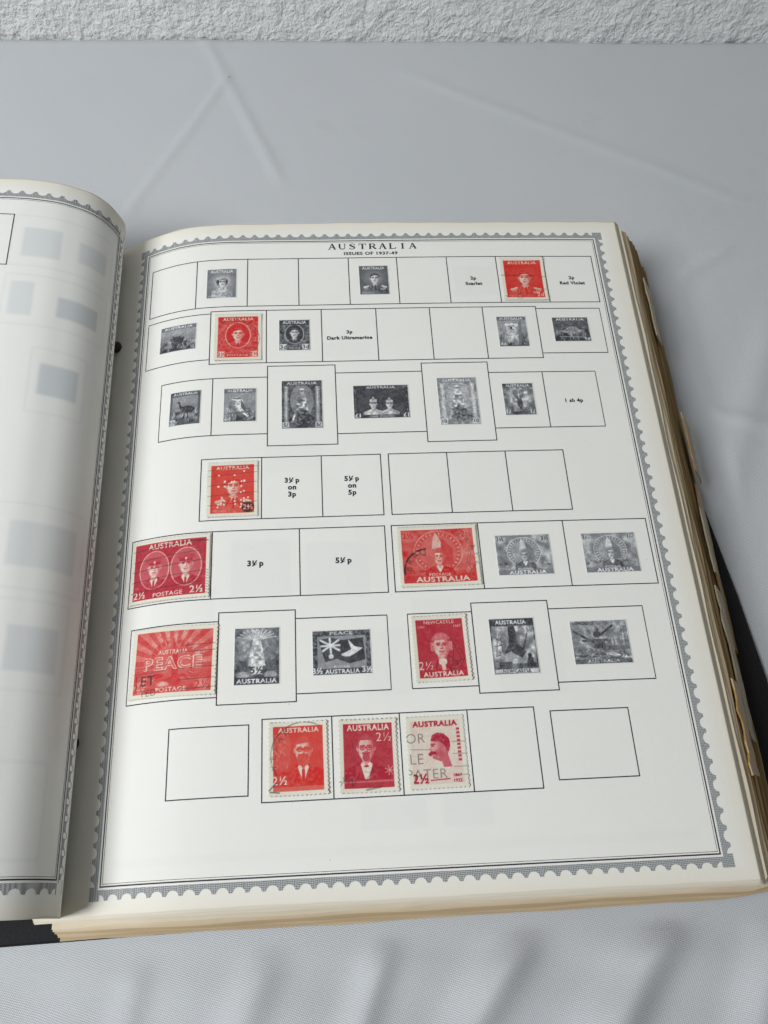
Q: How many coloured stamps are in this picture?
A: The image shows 10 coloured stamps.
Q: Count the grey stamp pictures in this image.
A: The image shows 18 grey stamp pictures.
